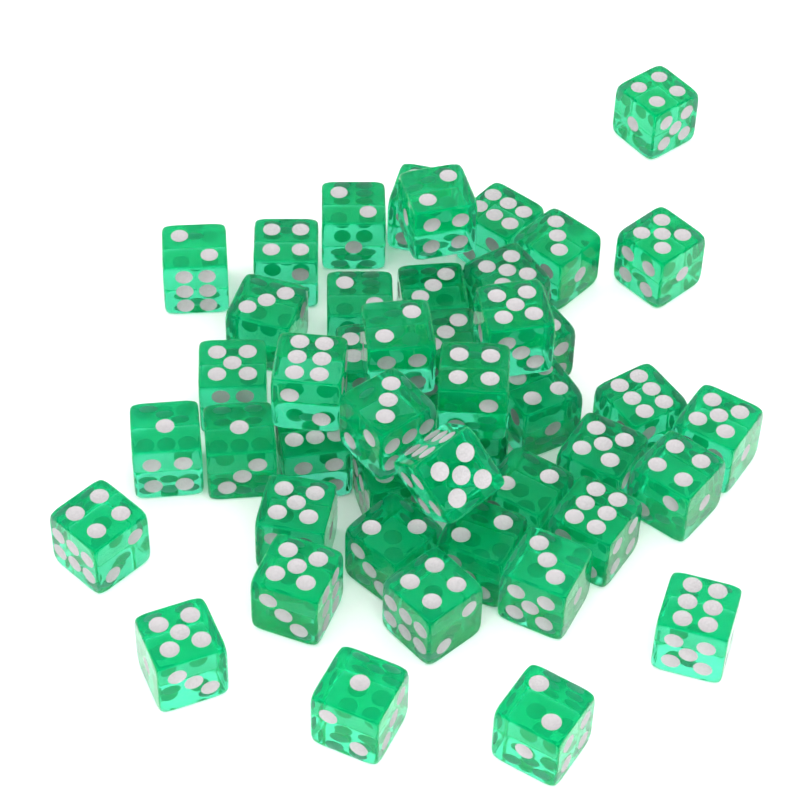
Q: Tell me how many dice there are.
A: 46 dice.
